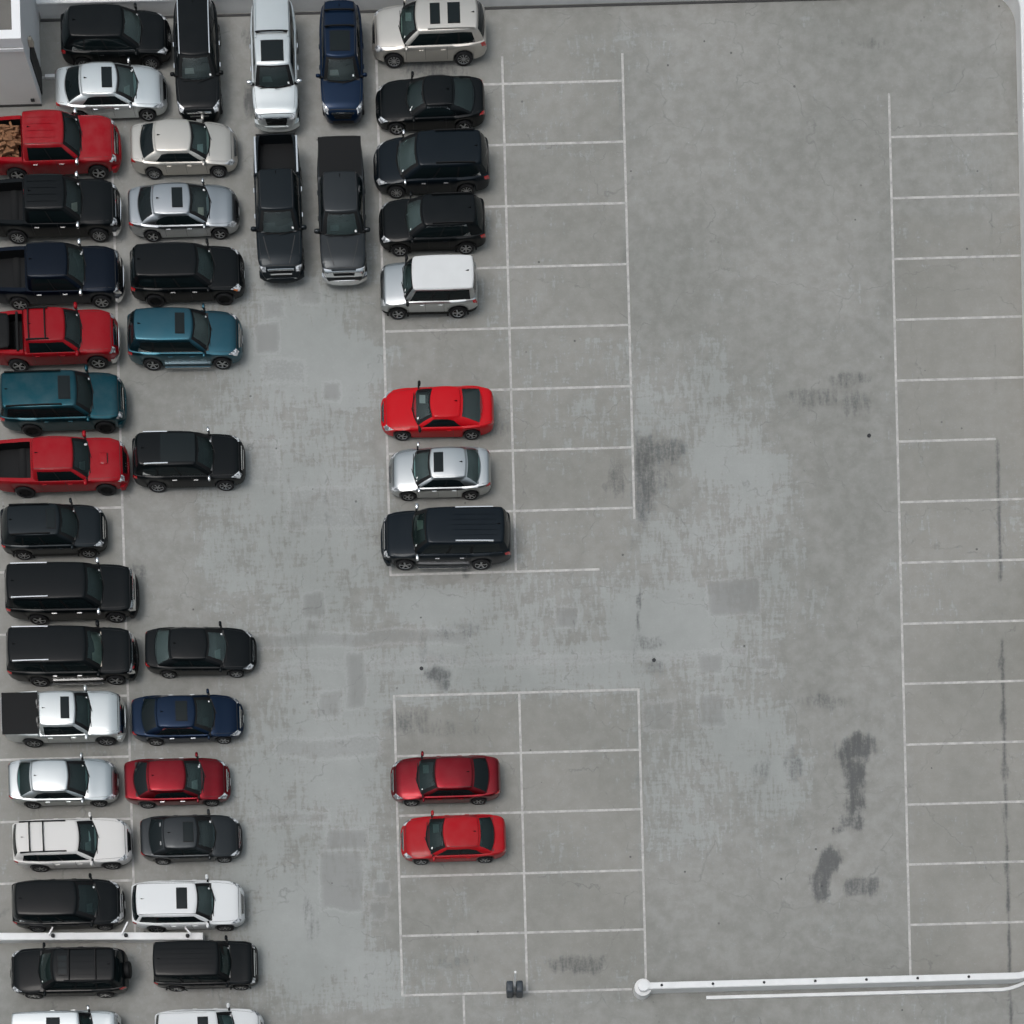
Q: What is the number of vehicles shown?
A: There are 44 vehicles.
